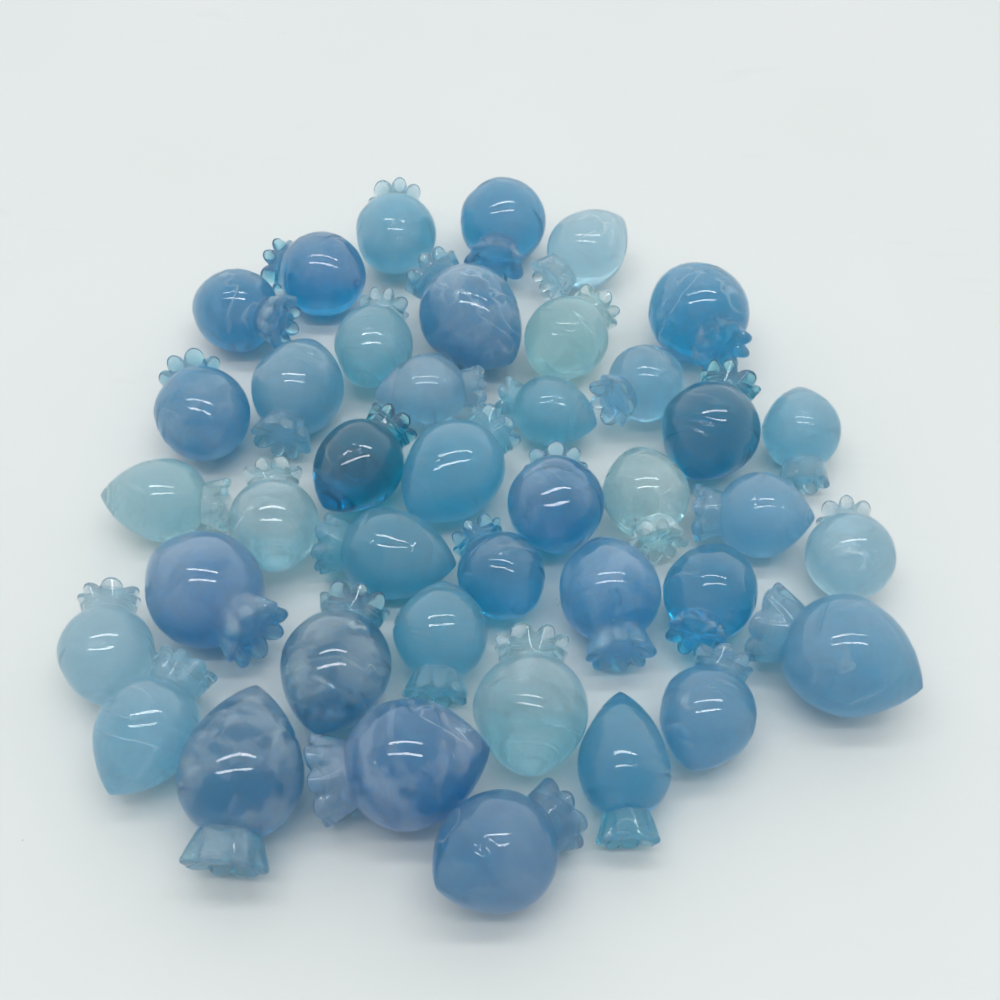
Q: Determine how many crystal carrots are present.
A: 40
